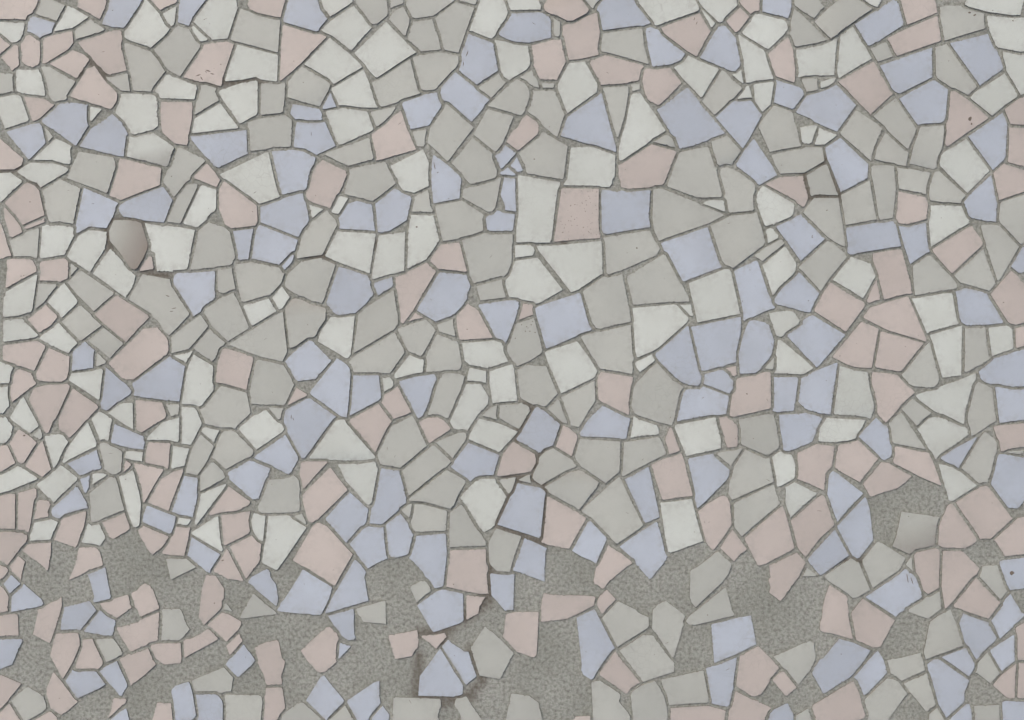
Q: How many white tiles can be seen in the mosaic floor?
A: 137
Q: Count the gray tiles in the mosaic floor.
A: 196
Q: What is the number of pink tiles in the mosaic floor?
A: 172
